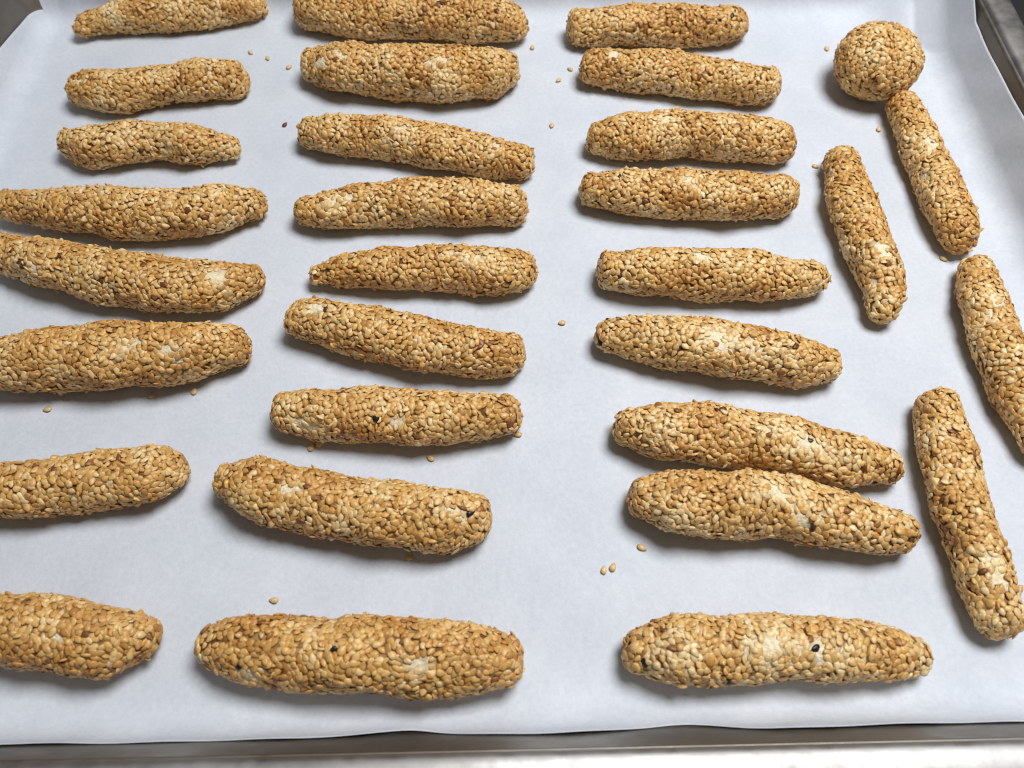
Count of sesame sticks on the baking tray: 30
